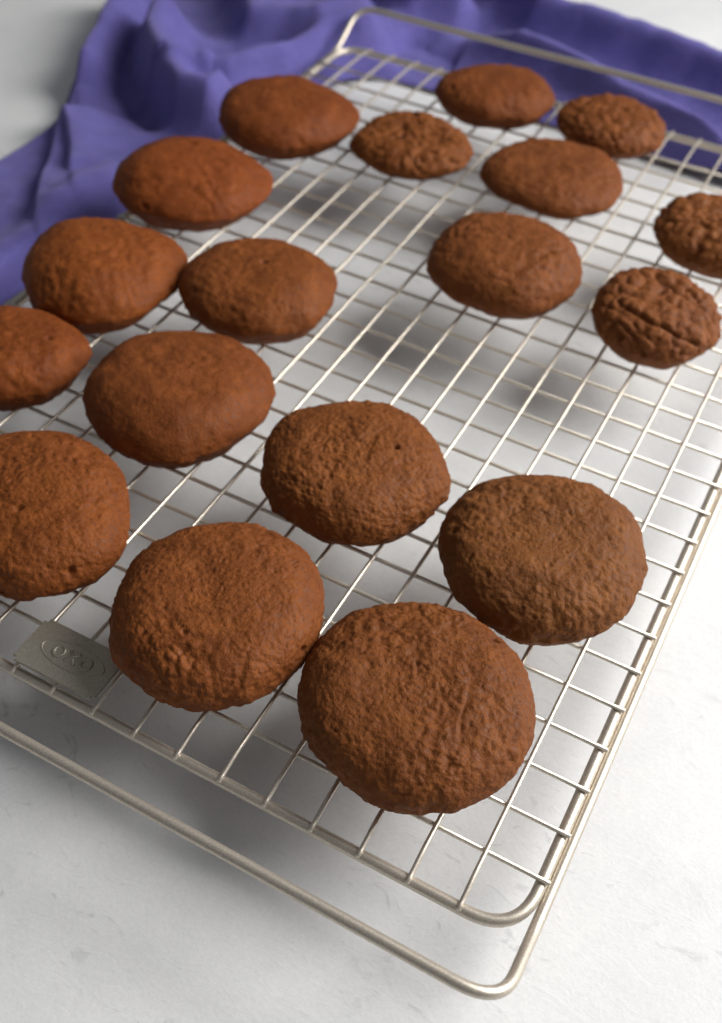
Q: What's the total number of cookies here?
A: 18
